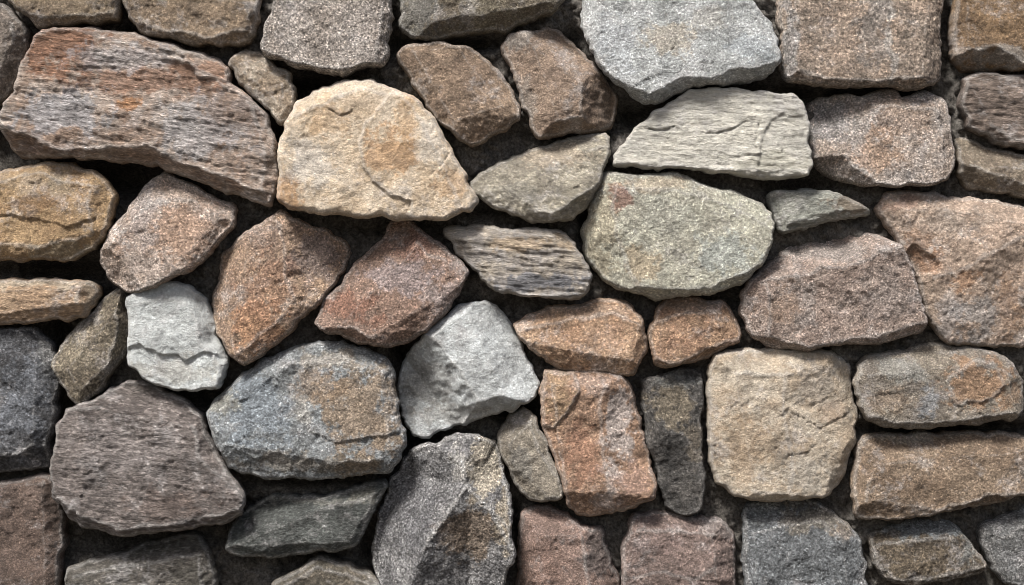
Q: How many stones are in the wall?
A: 52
